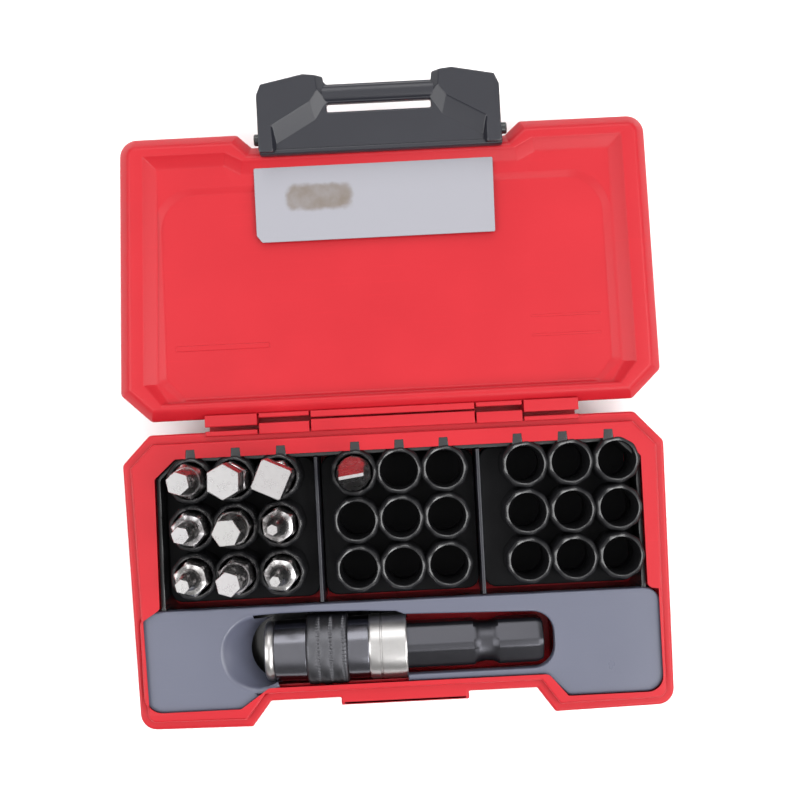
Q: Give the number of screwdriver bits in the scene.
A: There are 10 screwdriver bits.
